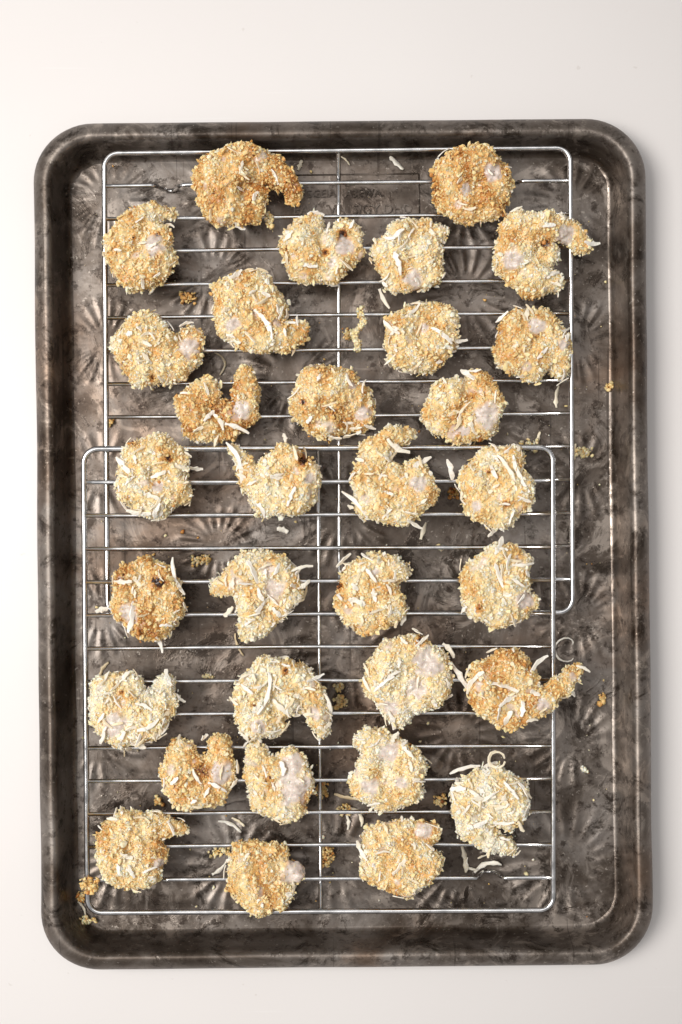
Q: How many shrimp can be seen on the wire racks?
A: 32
